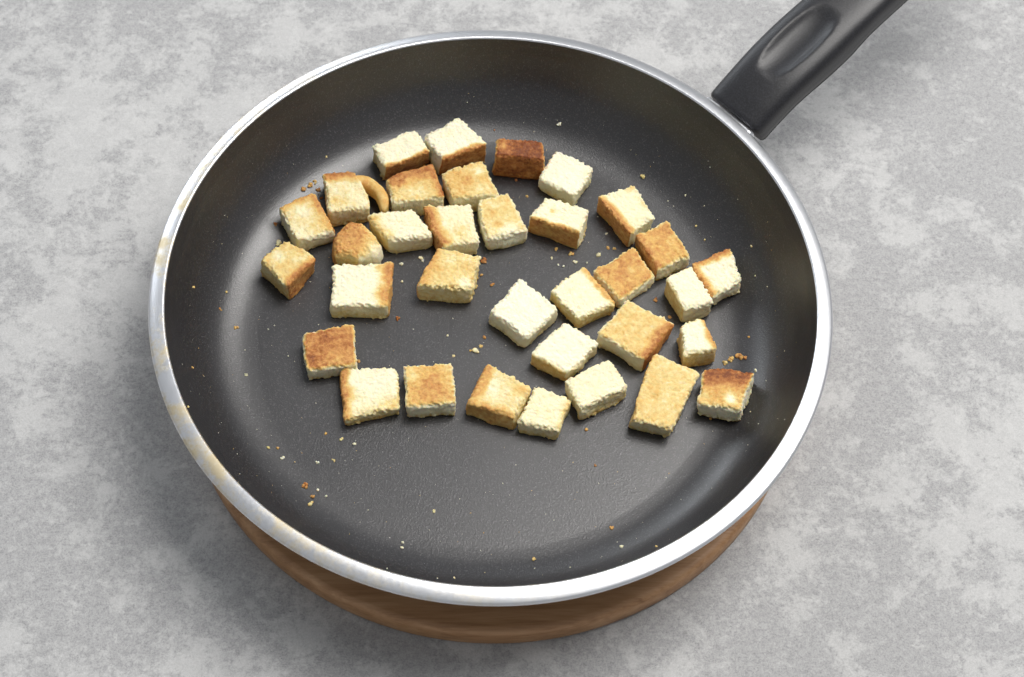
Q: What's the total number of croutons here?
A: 34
